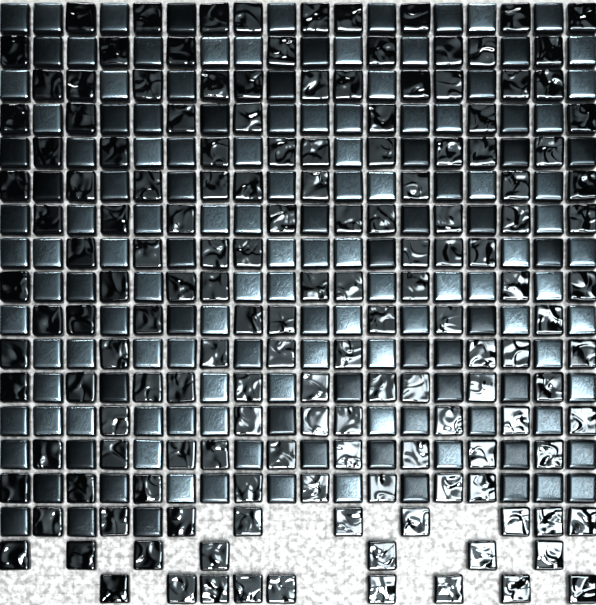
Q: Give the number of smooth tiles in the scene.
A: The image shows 145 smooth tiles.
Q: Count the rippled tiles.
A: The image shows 153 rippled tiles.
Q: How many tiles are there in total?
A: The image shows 298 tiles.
